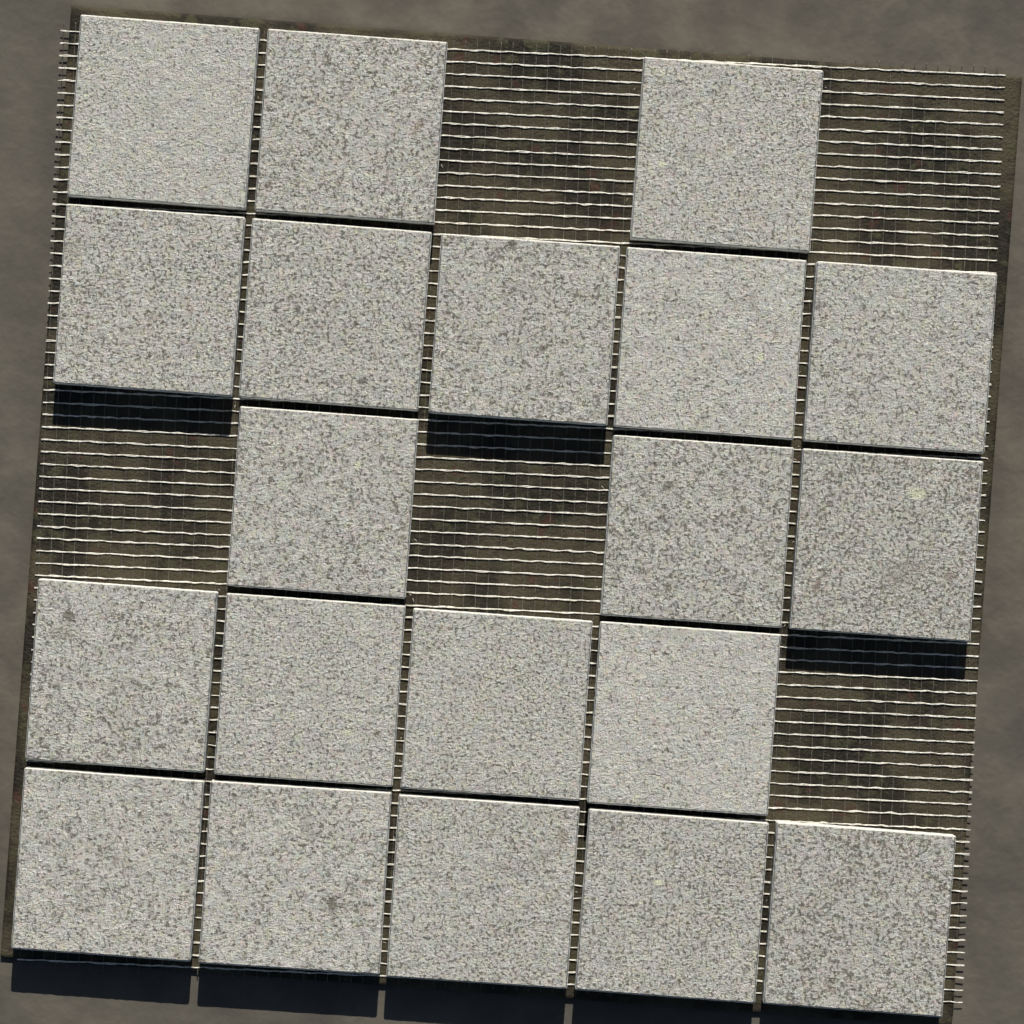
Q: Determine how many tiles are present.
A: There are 20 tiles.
